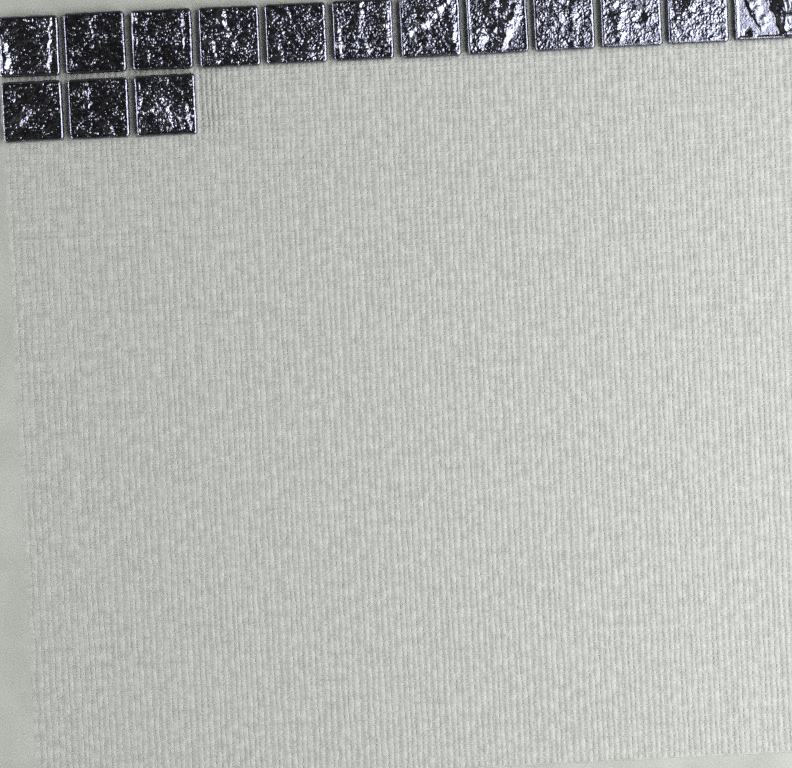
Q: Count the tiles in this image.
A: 15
